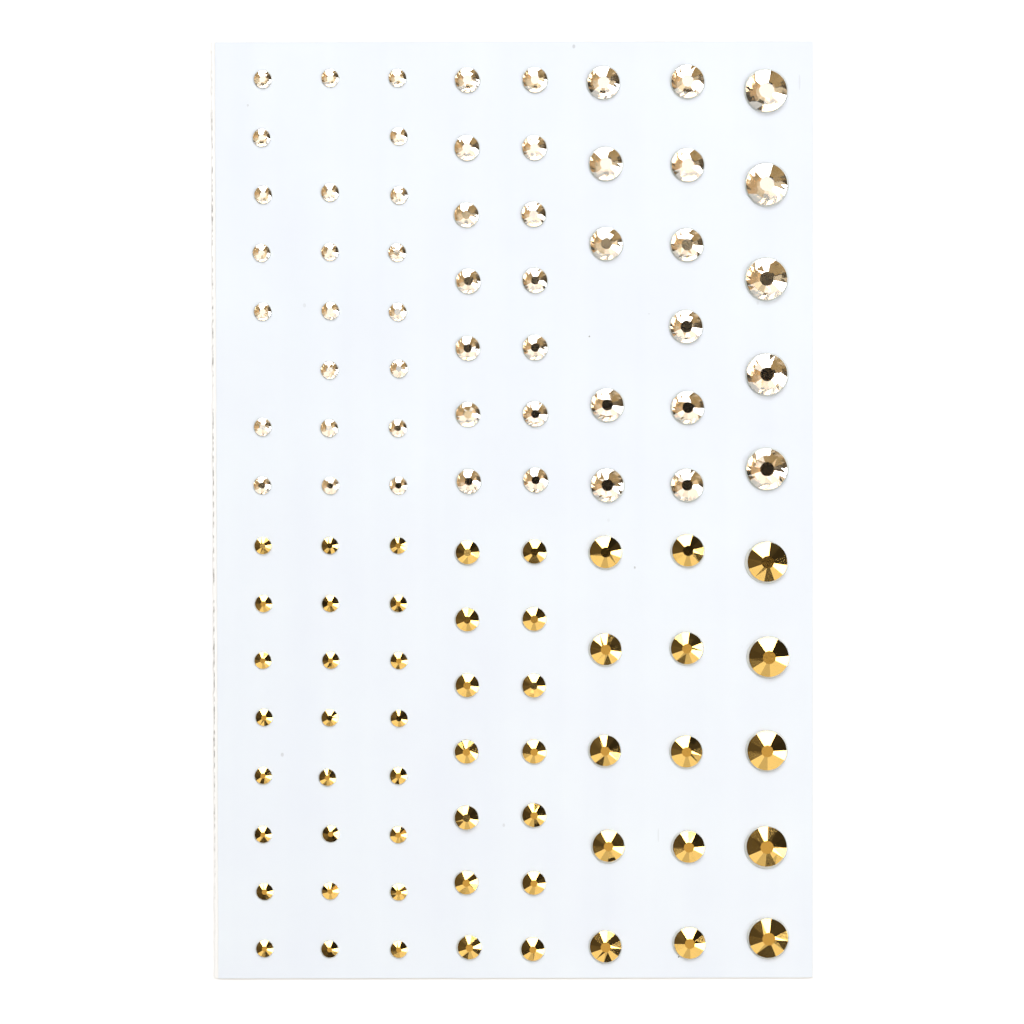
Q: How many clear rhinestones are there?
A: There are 52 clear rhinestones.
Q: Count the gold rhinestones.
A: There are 53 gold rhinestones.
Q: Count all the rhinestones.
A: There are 105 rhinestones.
